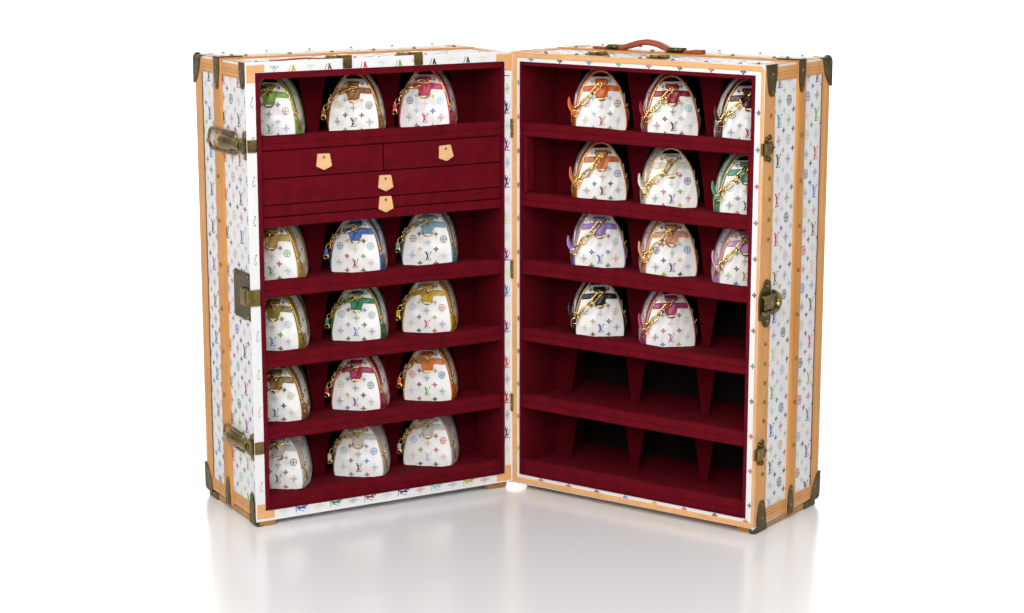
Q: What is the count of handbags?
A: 26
